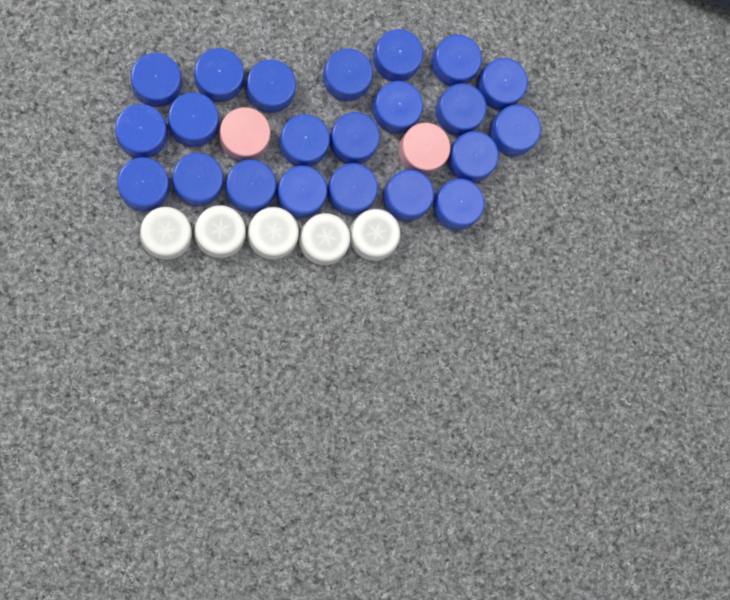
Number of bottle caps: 29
